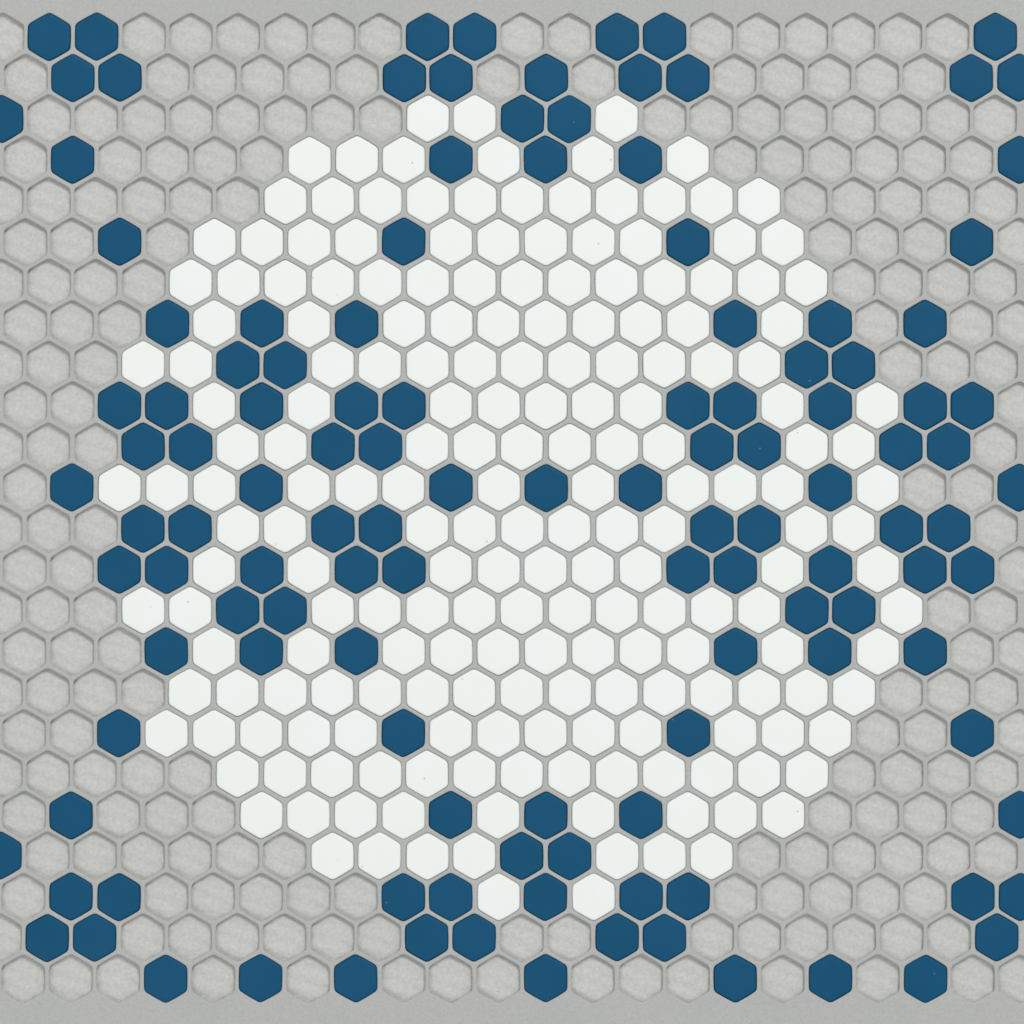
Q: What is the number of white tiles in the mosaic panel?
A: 200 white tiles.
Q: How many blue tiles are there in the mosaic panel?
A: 126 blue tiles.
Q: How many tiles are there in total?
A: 326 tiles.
